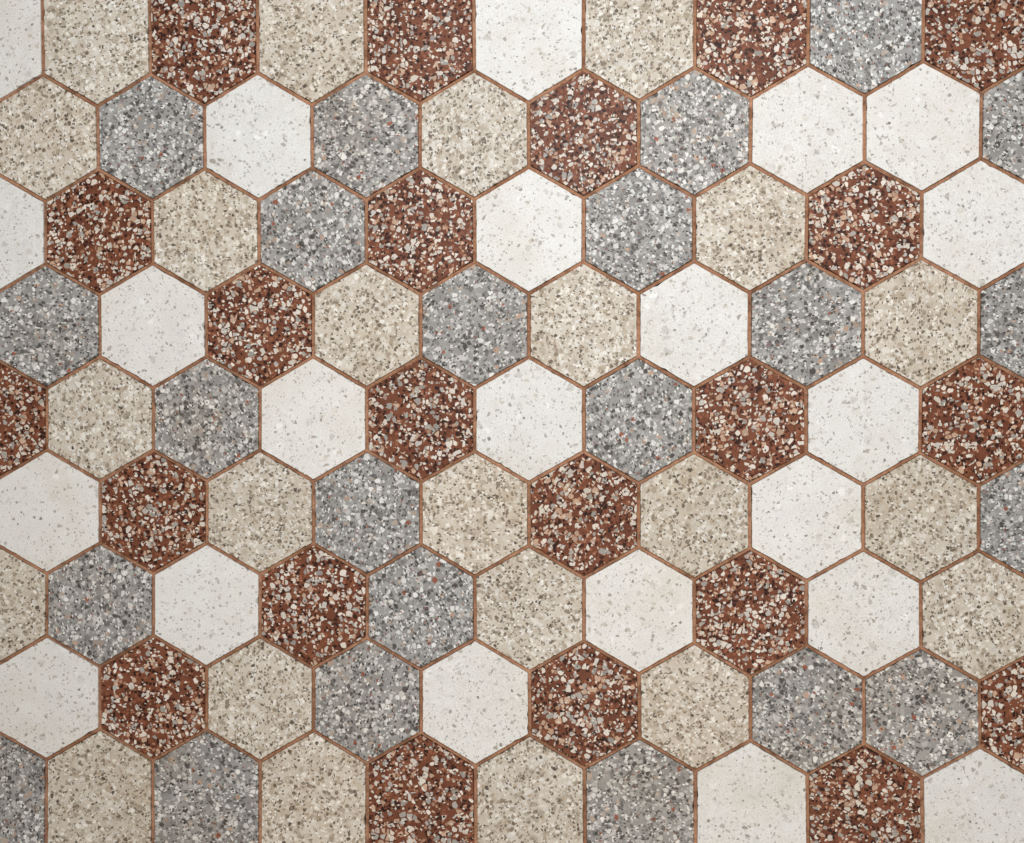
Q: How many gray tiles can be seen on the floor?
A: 23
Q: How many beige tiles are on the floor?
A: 23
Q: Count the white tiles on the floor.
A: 22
